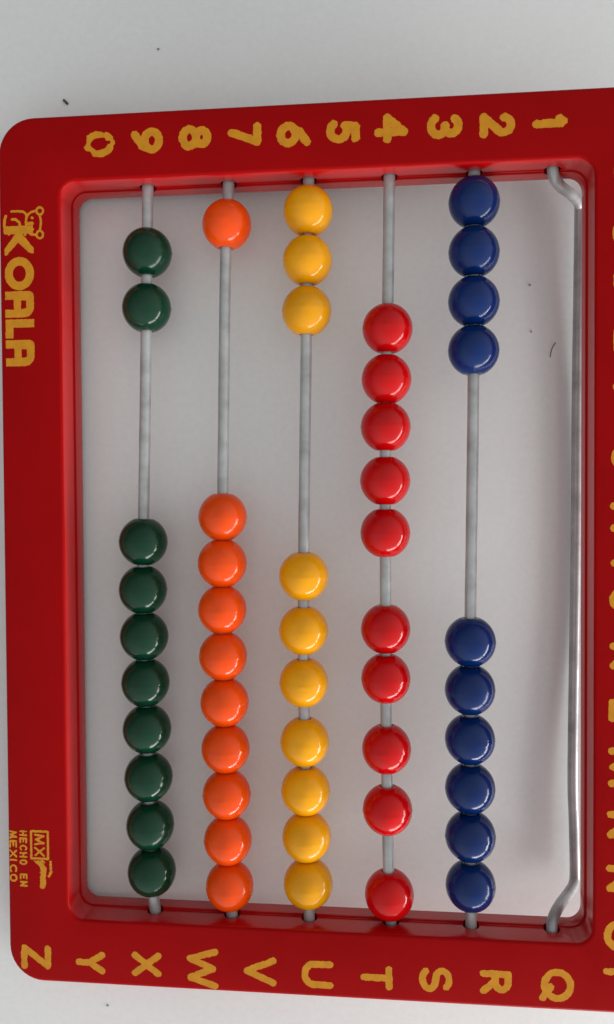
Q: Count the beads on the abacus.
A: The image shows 50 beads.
